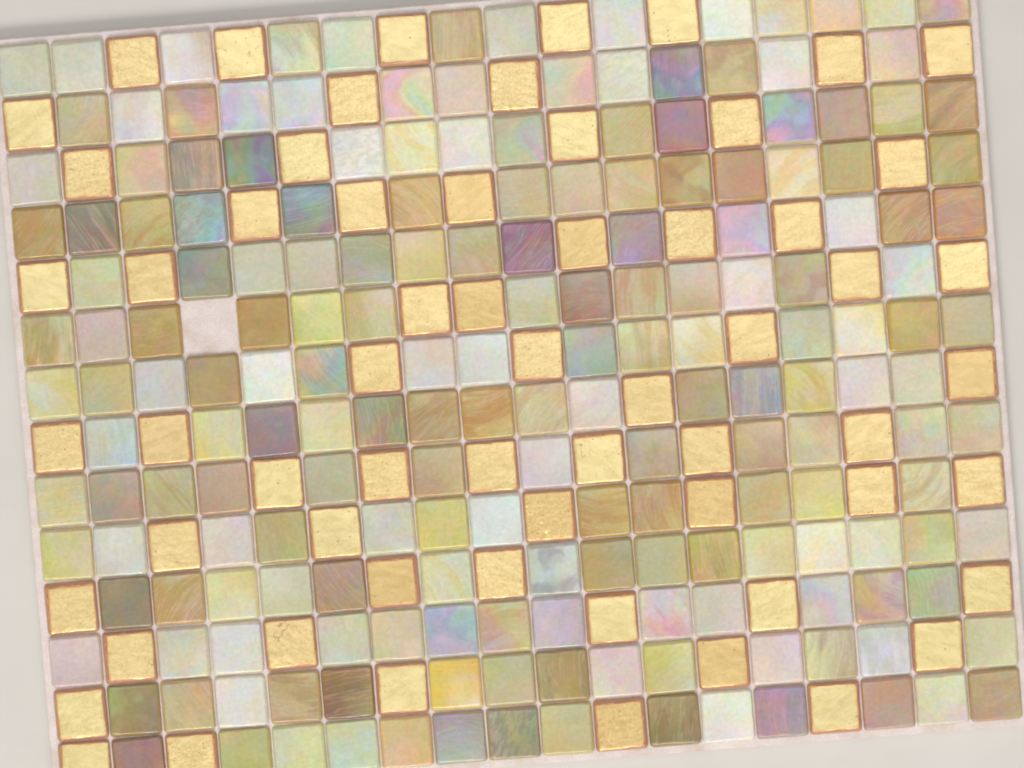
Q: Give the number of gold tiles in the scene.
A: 62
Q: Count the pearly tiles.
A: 189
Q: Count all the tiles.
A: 251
